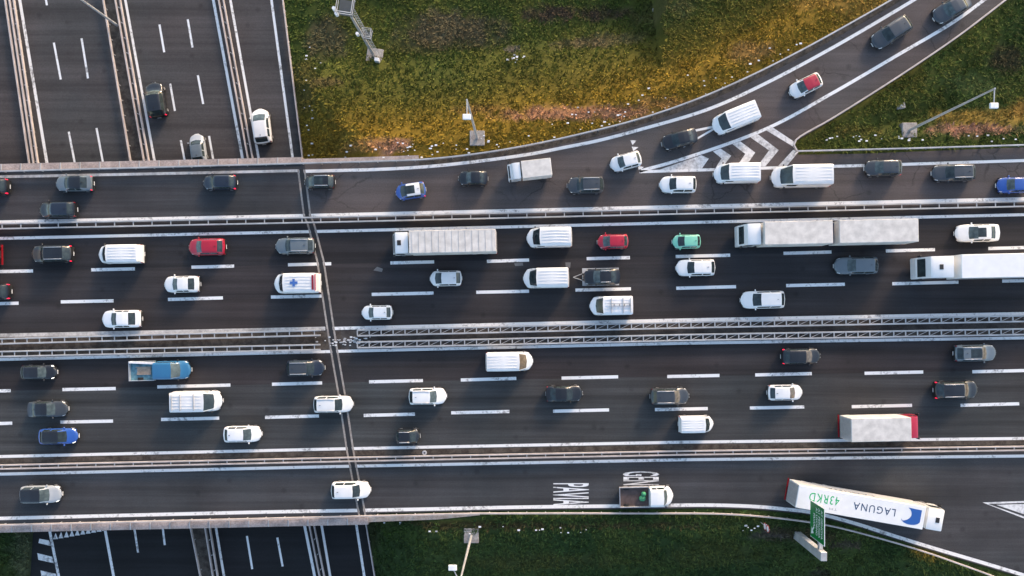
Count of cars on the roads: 51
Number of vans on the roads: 11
